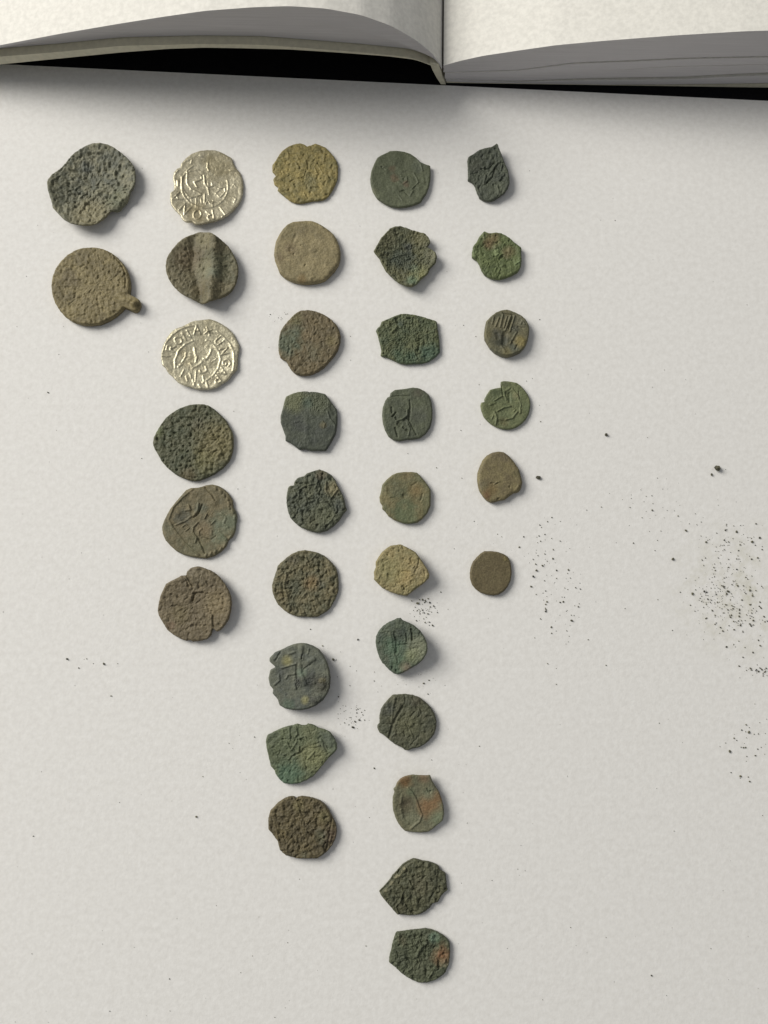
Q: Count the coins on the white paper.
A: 34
